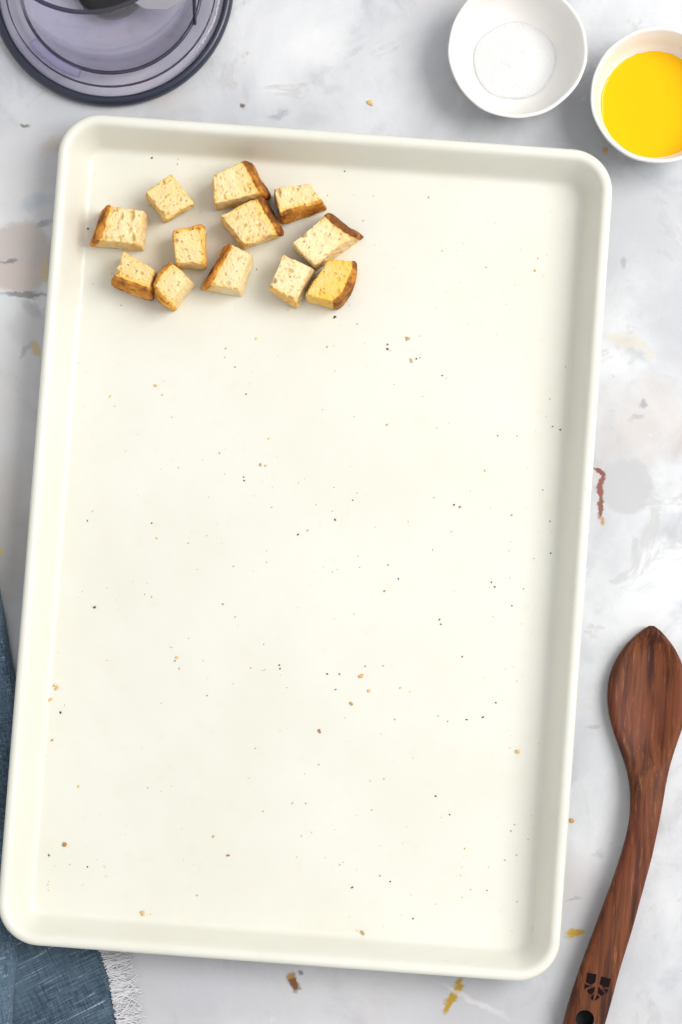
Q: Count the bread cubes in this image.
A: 12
